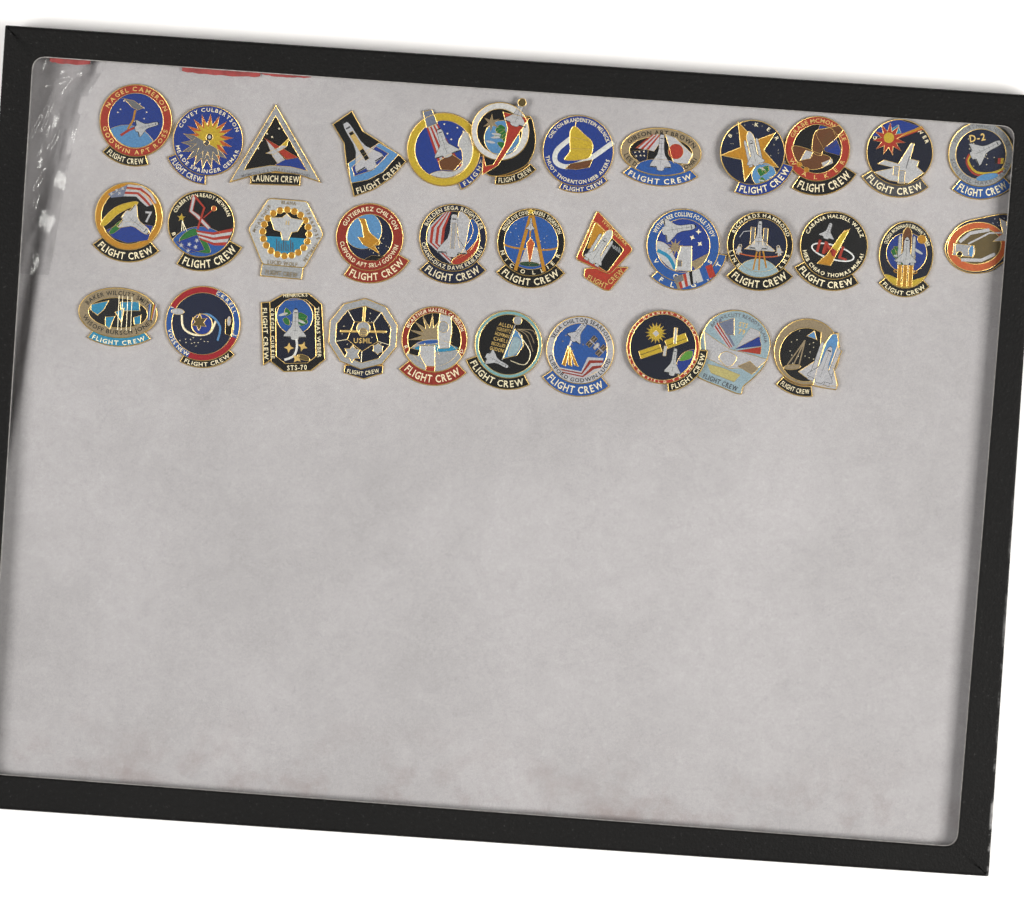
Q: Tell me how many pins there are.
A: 34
